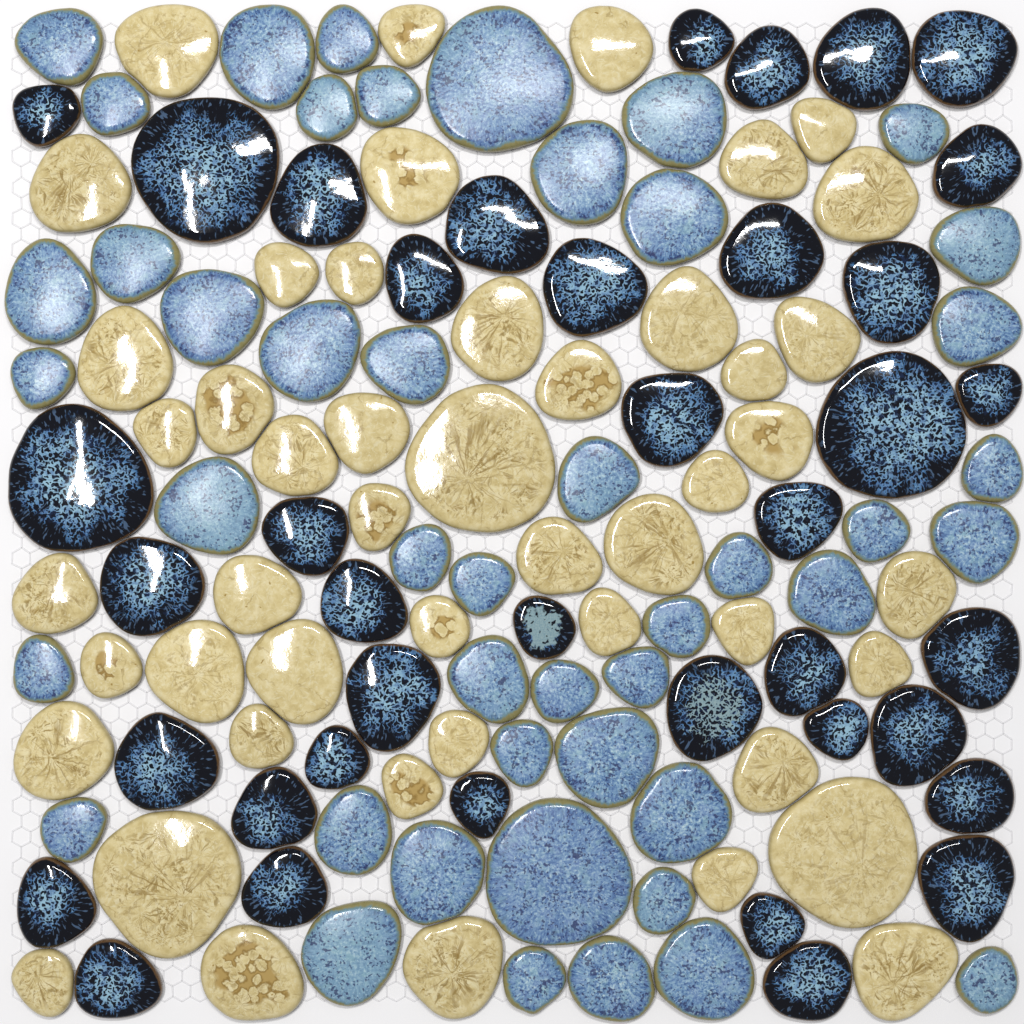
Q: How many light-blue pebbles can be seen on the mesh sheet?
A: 46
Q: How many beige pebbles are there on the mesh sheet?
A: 48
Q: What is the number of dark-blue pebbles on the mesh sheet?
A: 39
